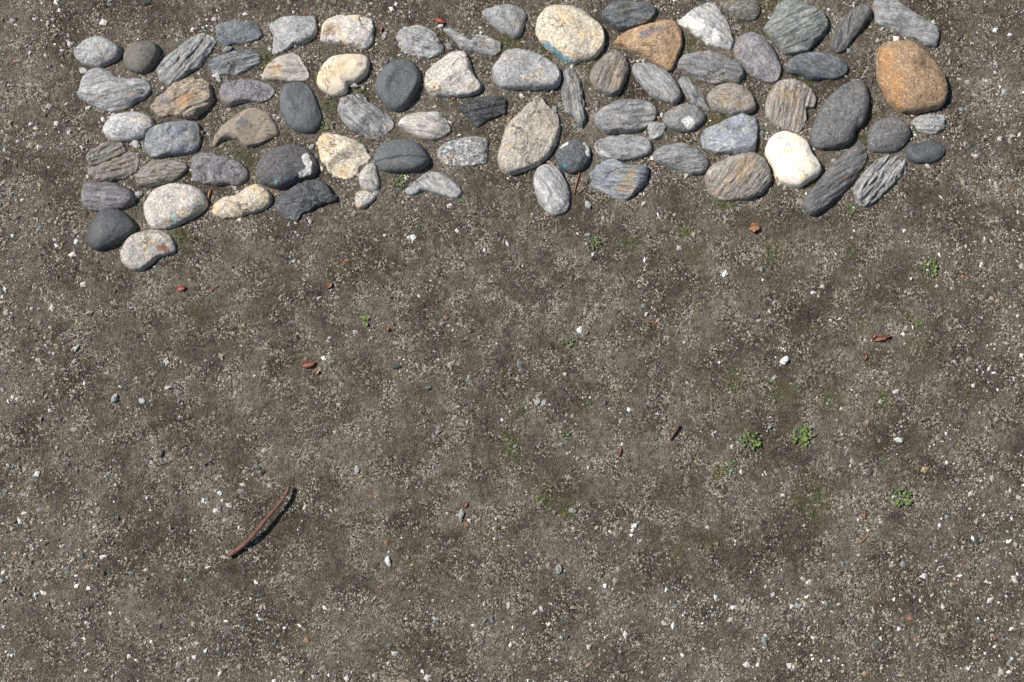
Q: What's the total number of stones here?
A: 78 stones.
